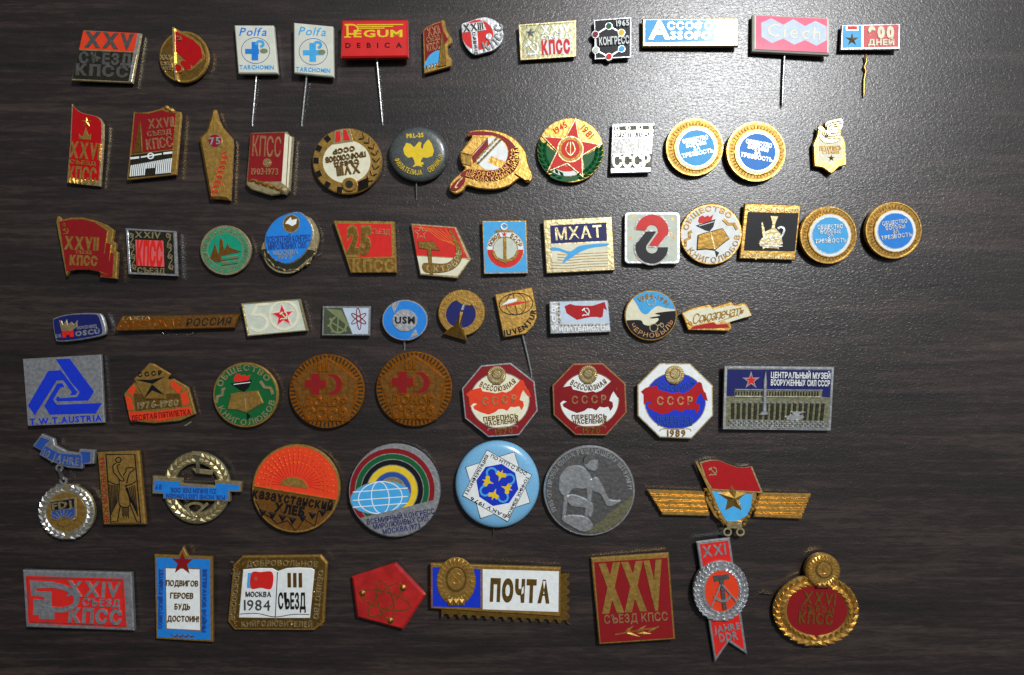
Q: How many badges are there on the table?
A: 72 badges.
